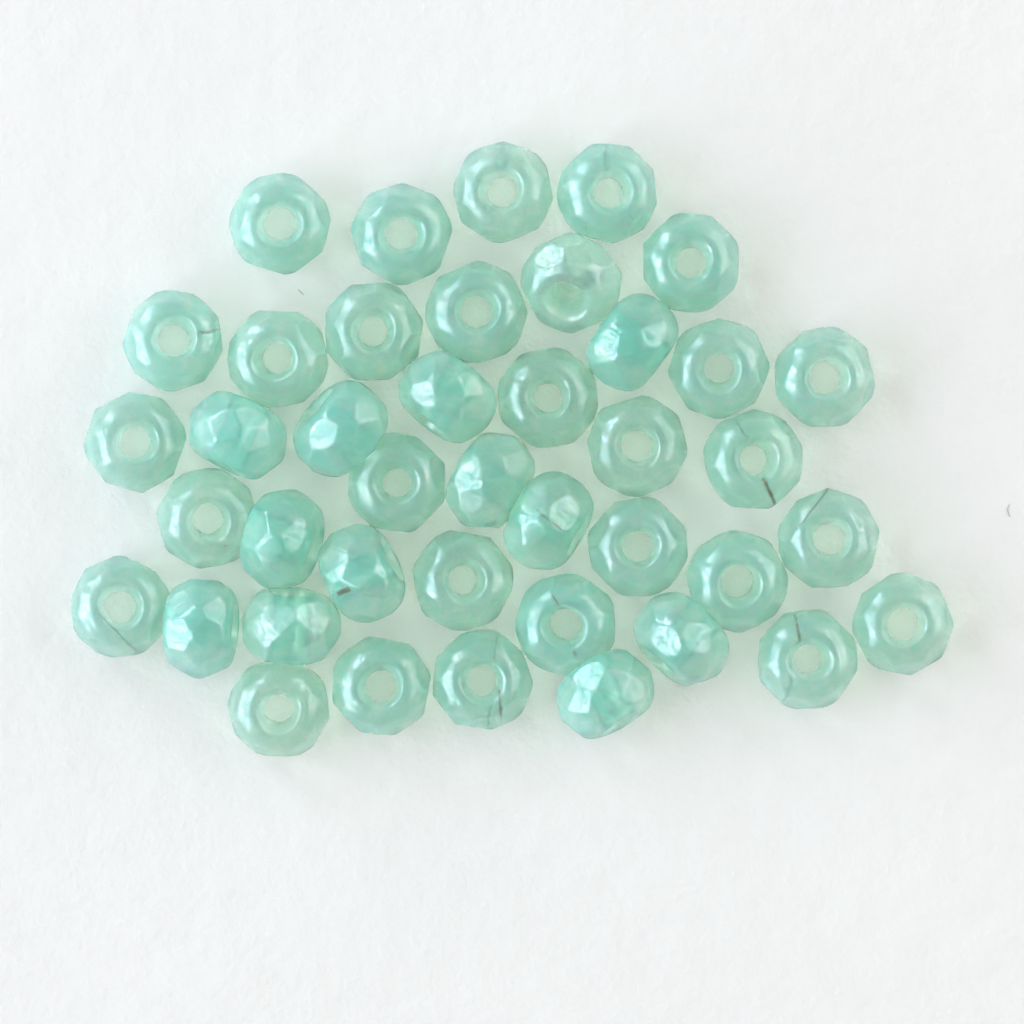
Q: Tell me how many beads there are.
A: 41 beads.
